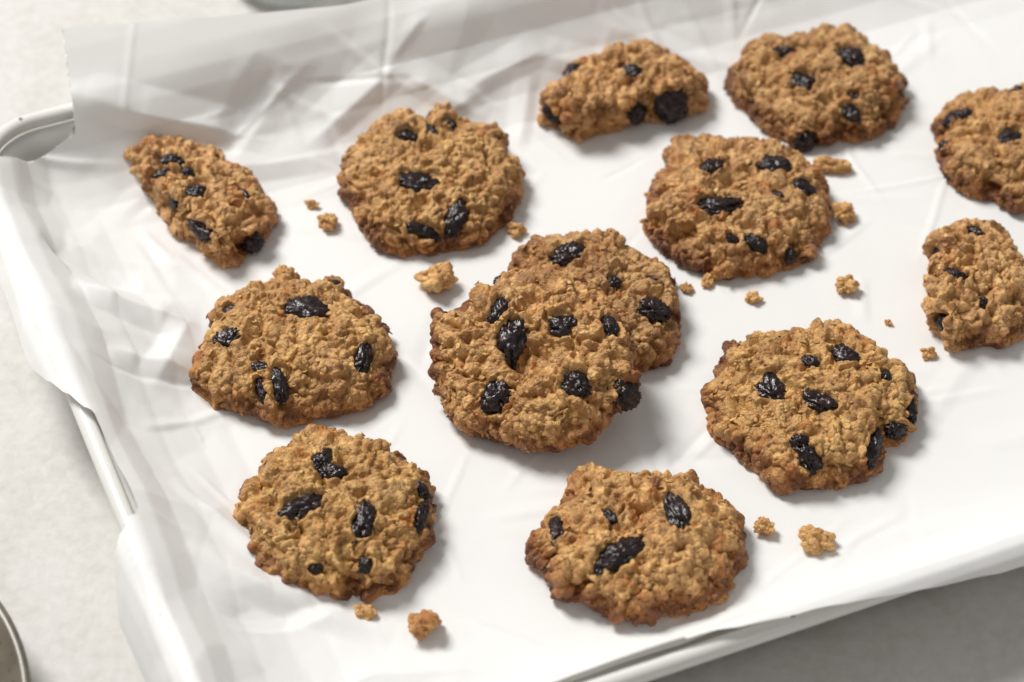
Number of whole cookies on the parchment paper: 10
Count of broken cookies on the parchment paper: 3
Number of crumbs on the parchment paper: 16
